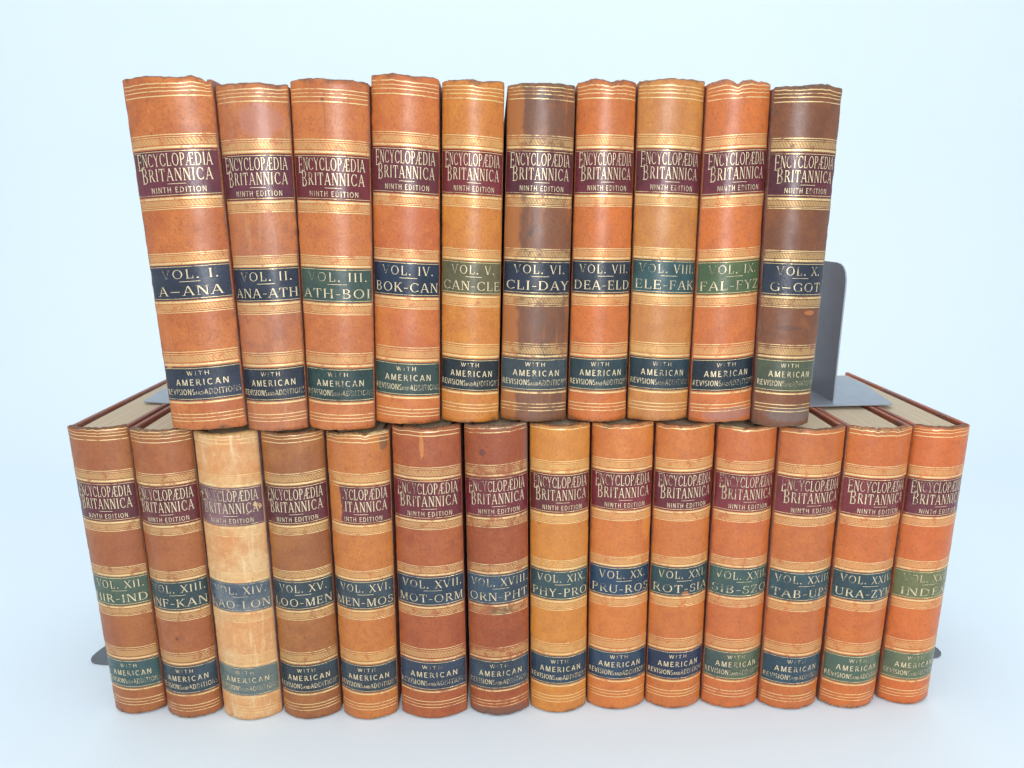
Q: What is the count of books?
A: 24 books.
